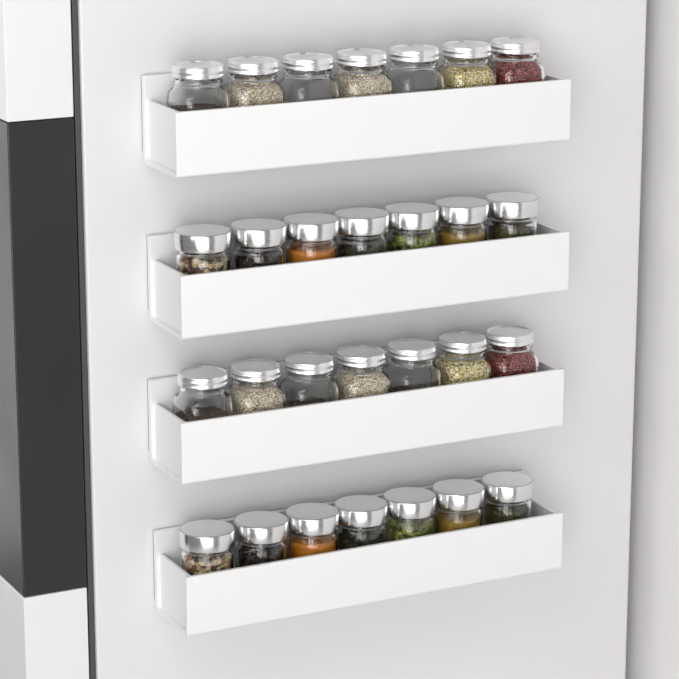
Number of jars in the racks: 28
